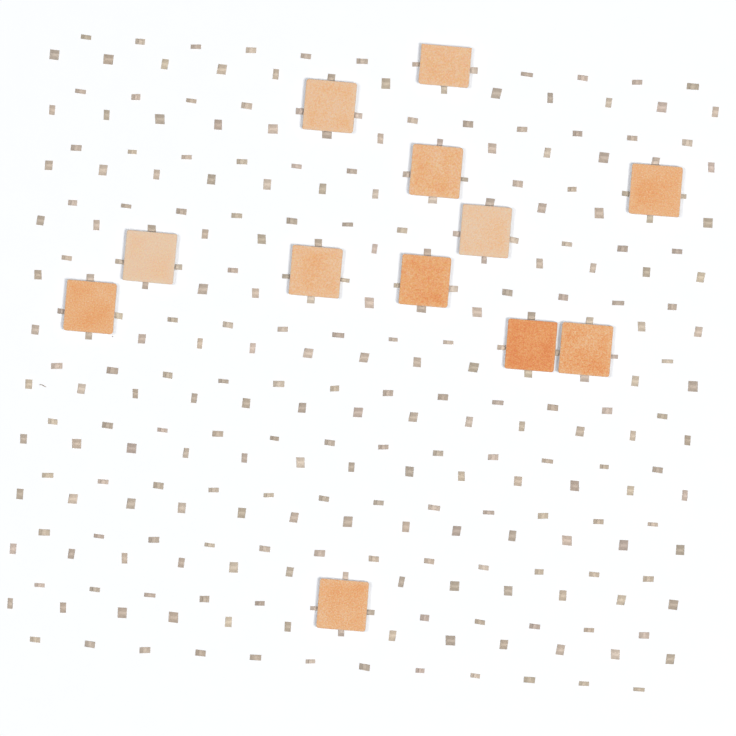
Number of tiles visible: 12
